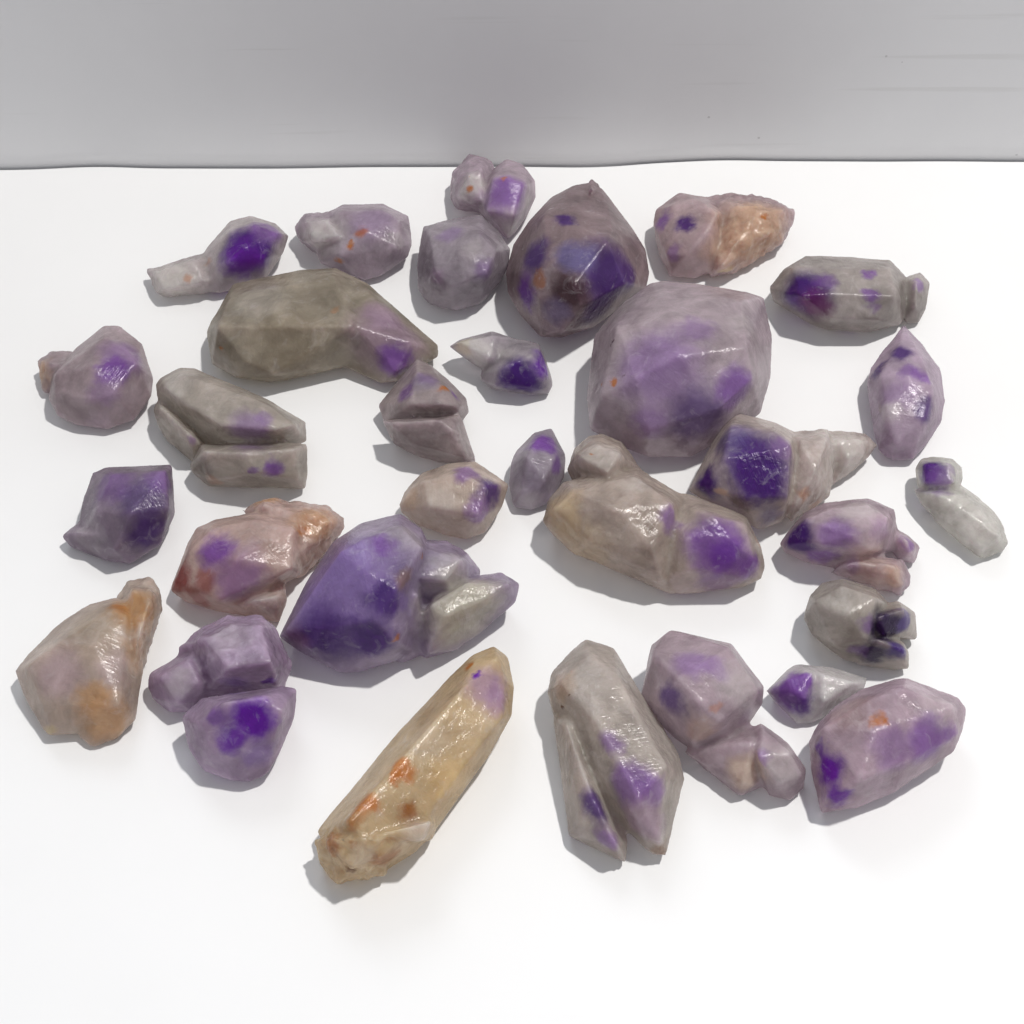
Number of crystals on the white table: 31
